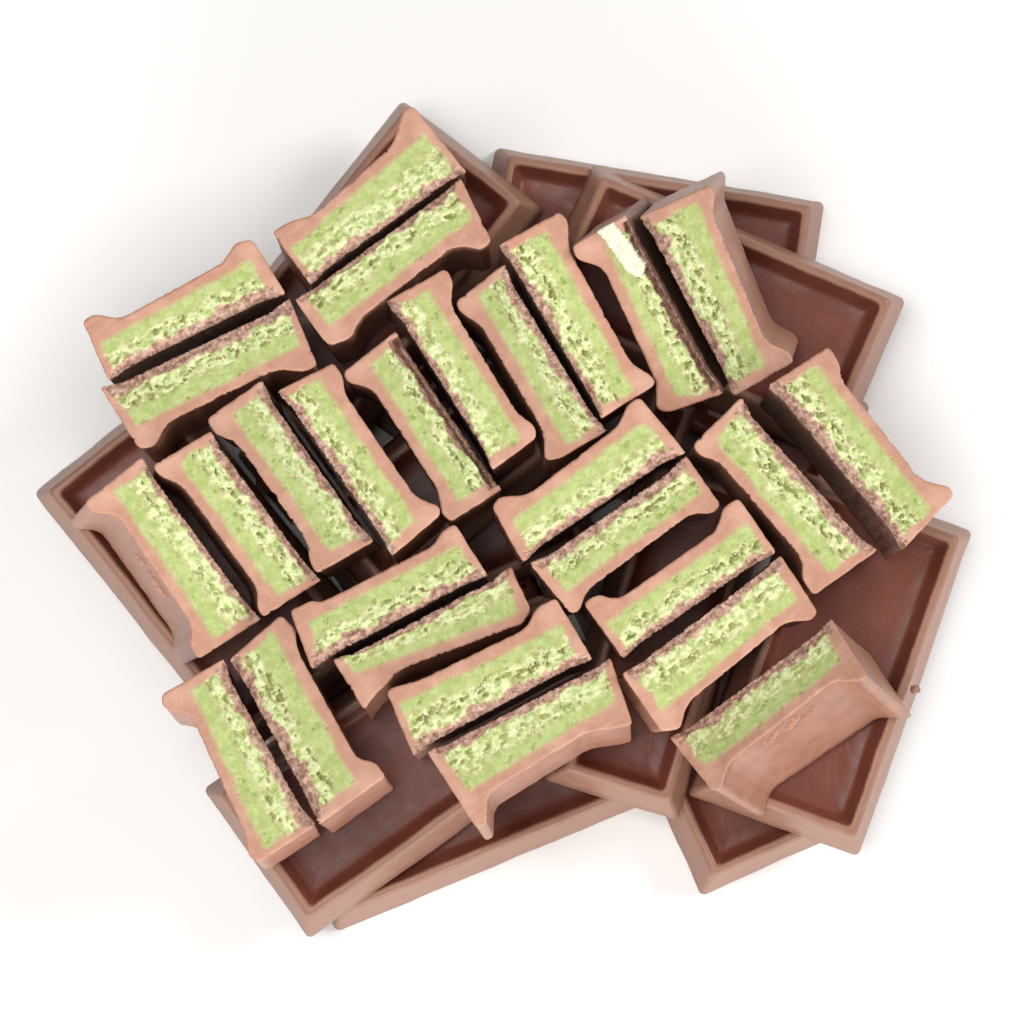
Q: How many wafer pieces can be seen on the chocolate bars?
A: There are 27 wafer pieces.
